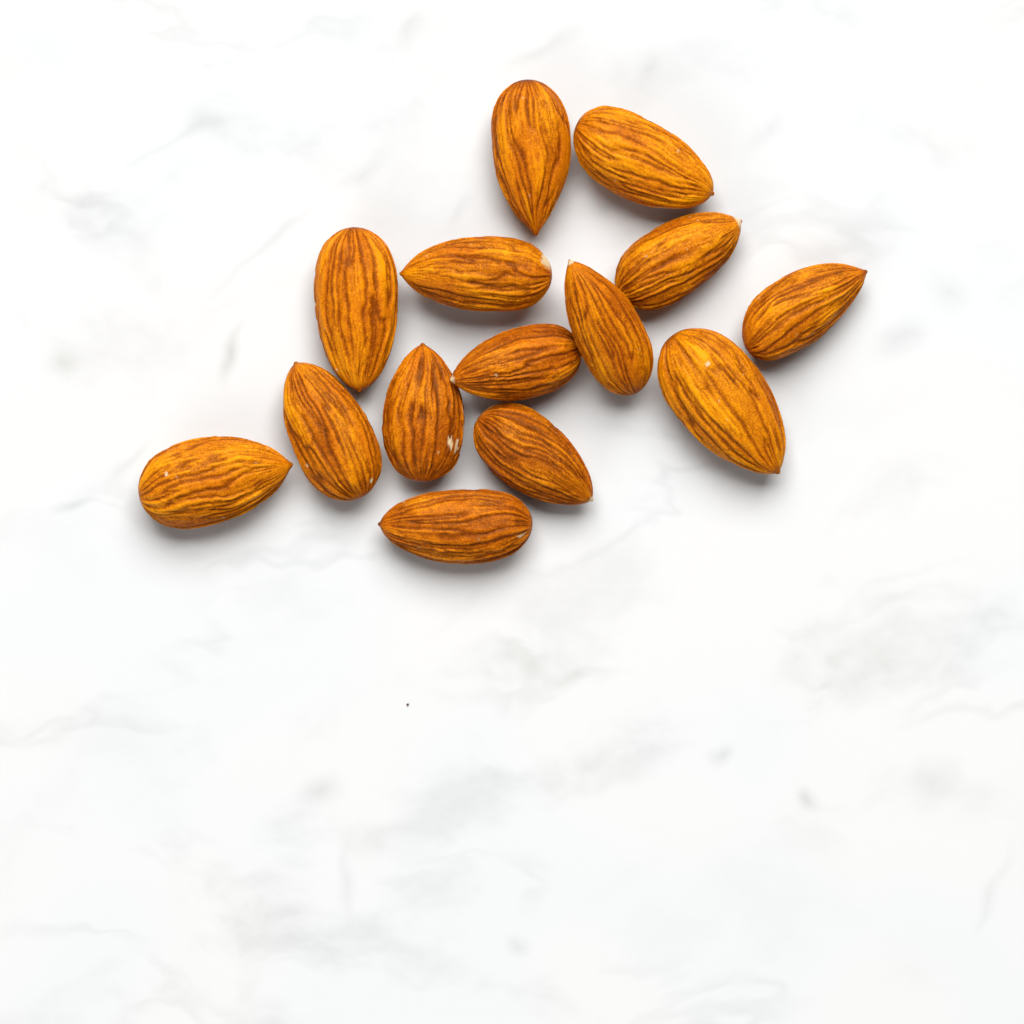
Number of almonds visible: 14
